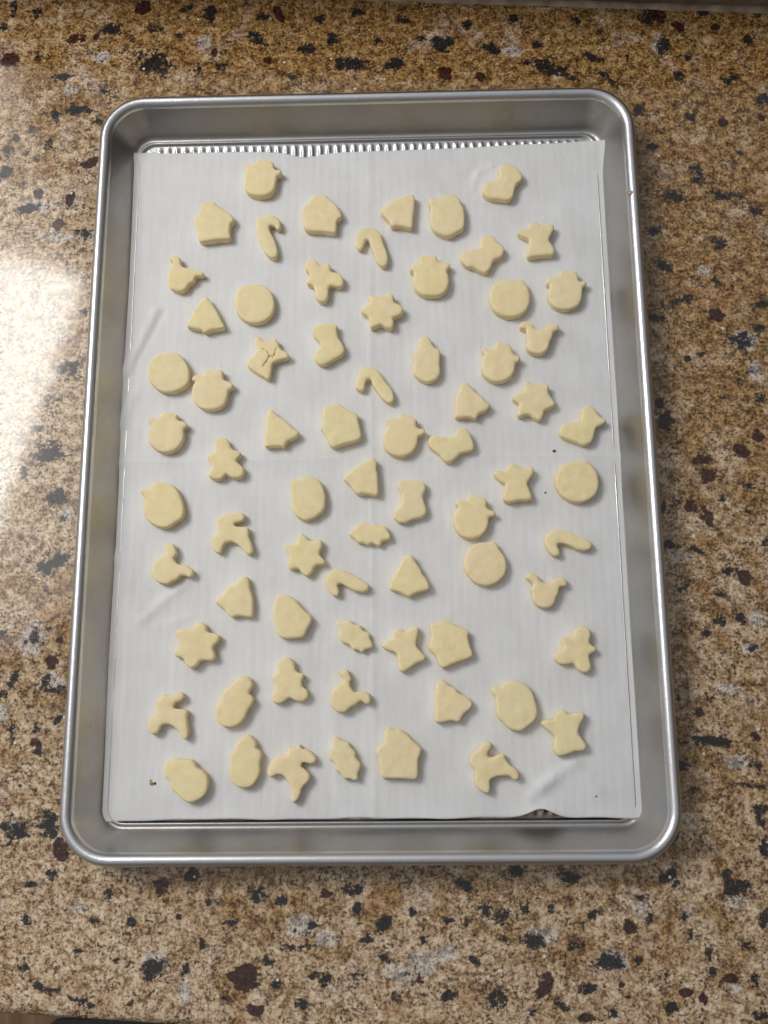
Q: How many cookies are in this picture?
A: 71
